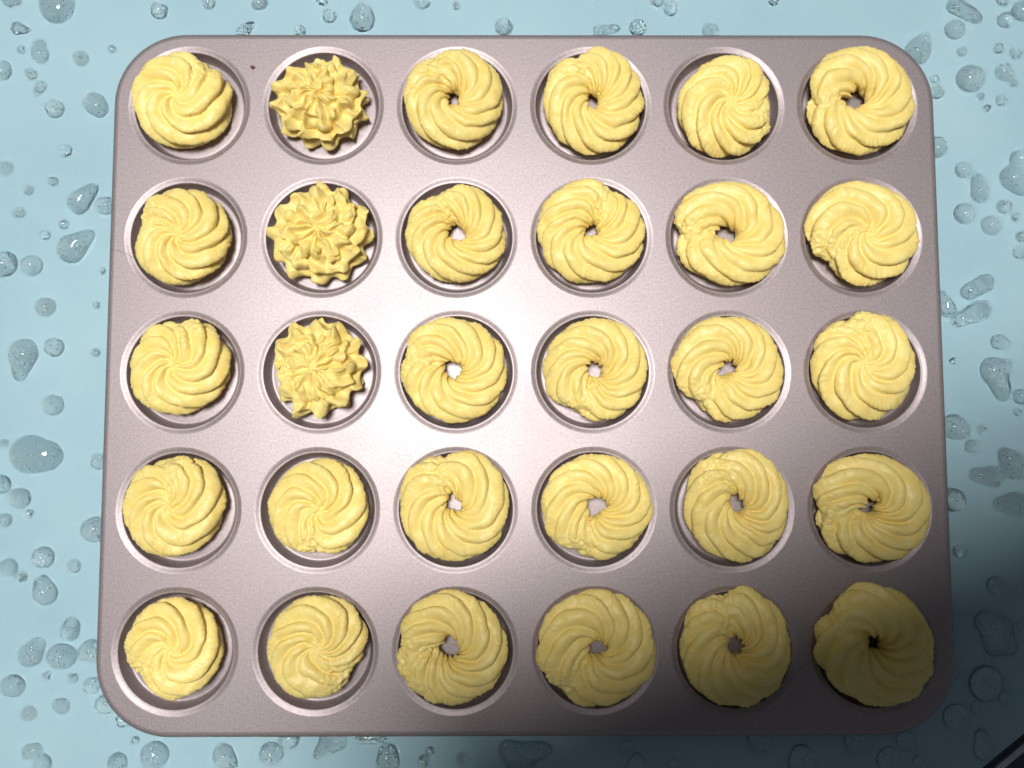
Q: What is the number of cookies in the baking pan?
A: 30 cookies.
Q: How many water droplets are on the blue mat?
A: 151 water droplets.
